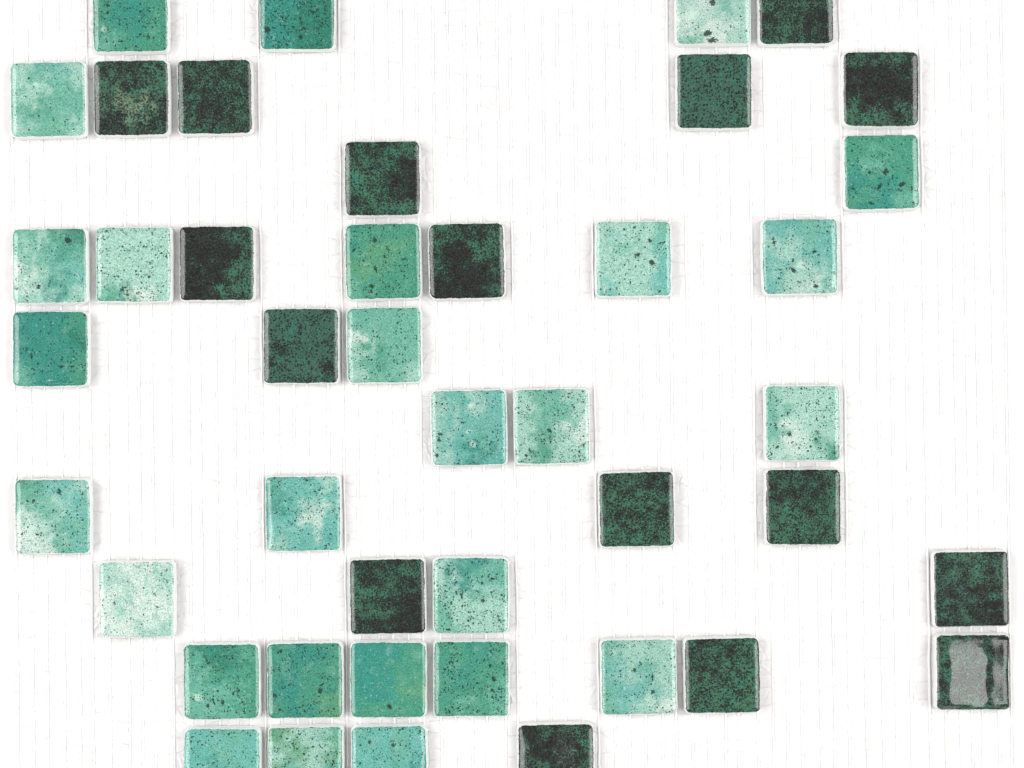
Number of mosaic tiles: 43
